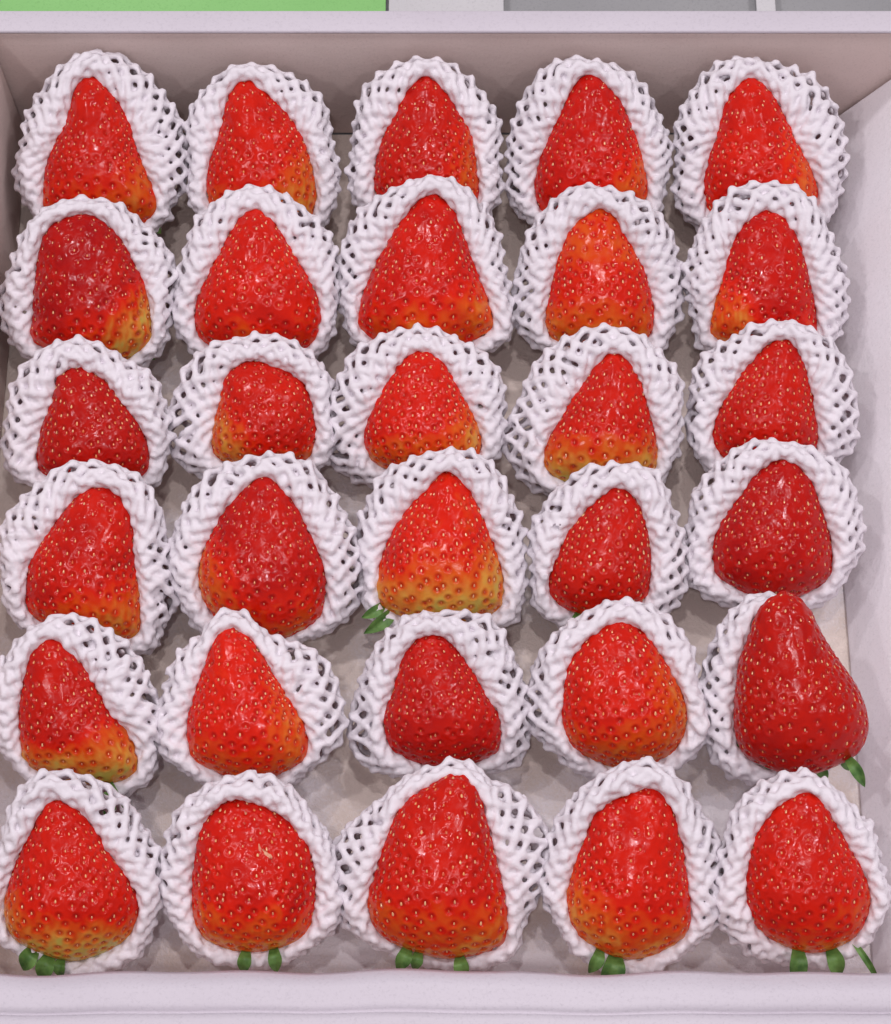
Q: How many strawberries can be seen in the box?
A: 30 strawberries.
